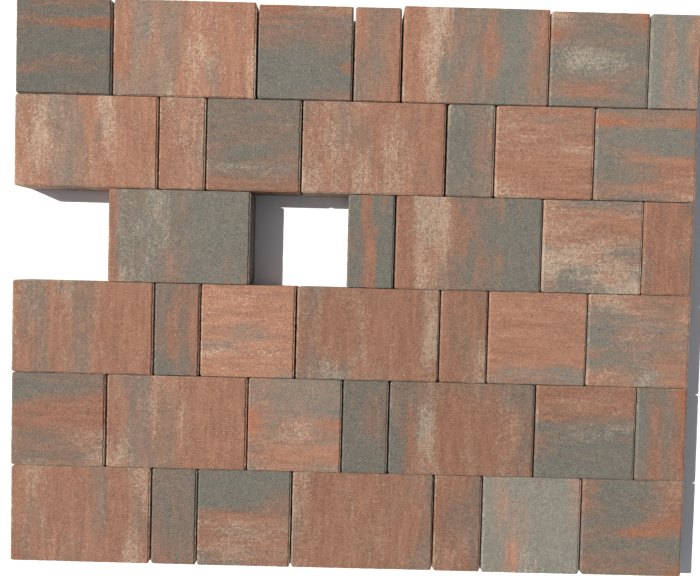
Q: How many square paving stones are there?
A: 16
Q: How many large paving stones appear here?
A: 12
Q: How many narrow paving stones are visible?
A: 12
